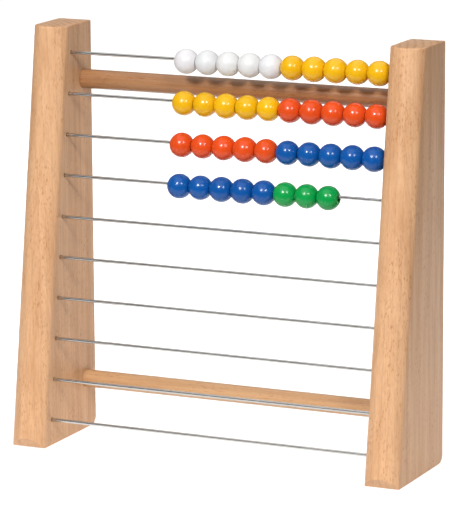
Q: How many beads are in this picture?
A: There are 38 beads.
